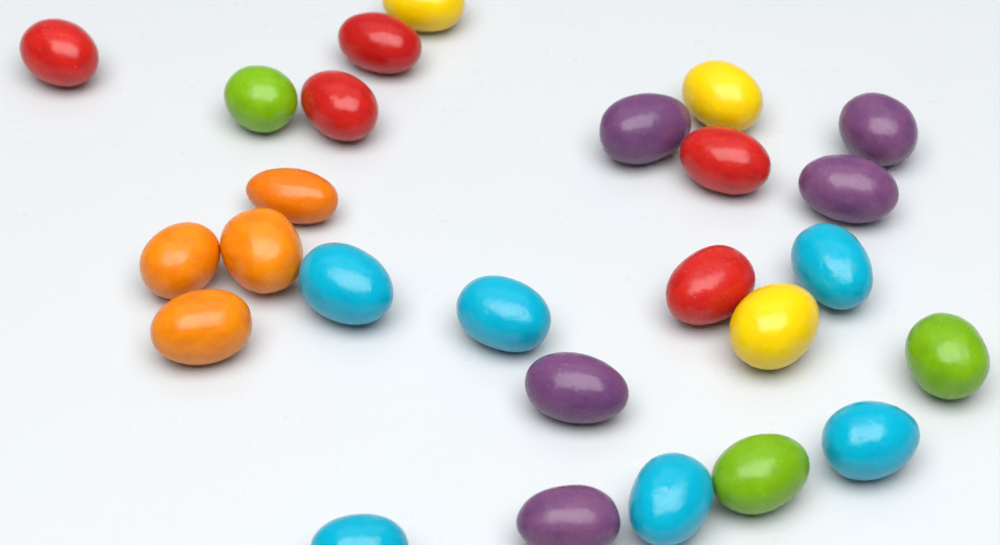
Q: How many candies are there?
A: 26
